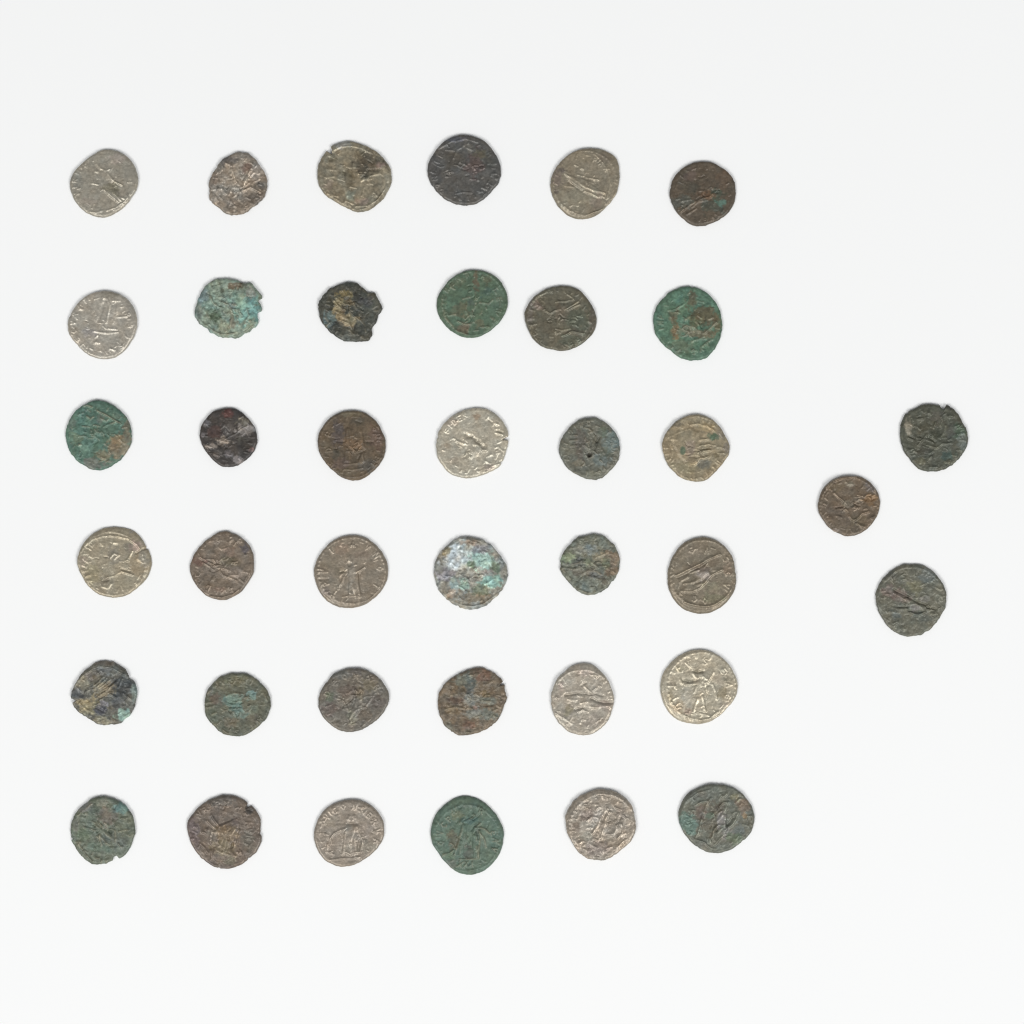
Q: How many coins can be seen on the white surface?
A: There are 39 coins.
